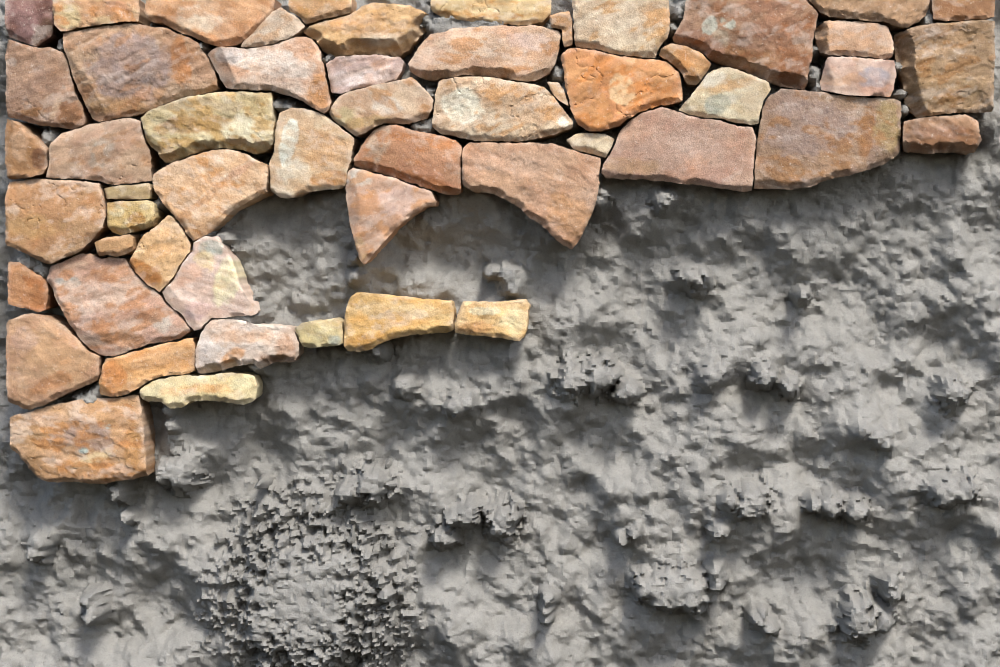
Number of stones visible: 54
